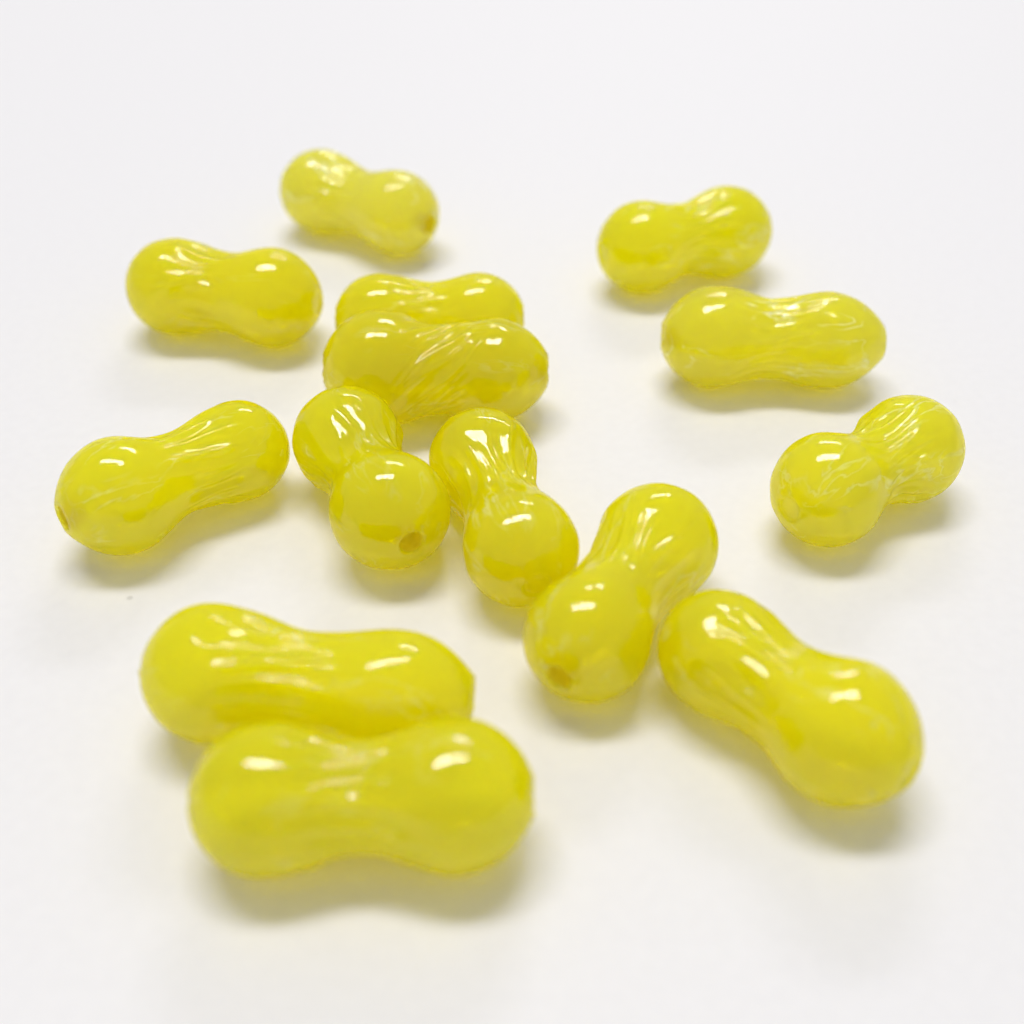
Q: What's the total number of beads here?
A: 14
